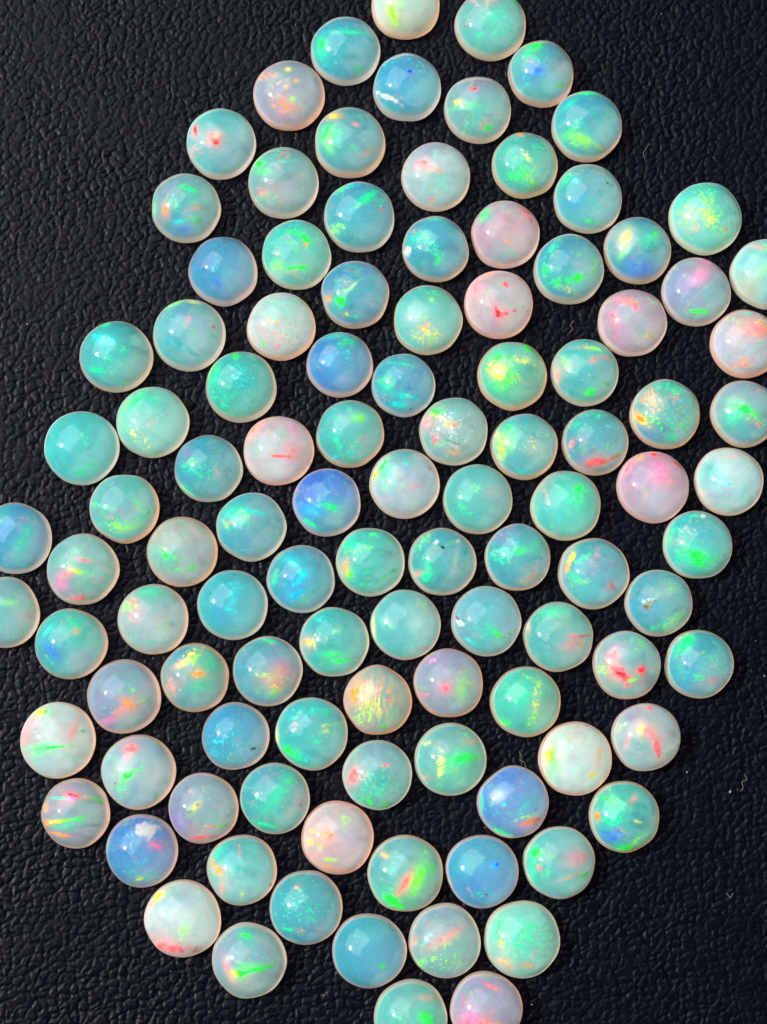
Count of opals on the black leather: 109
